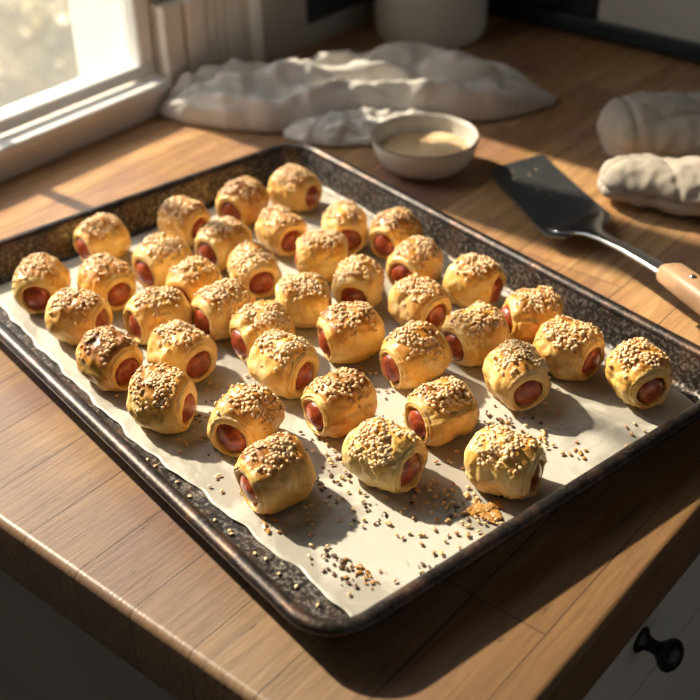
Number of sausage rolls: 40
